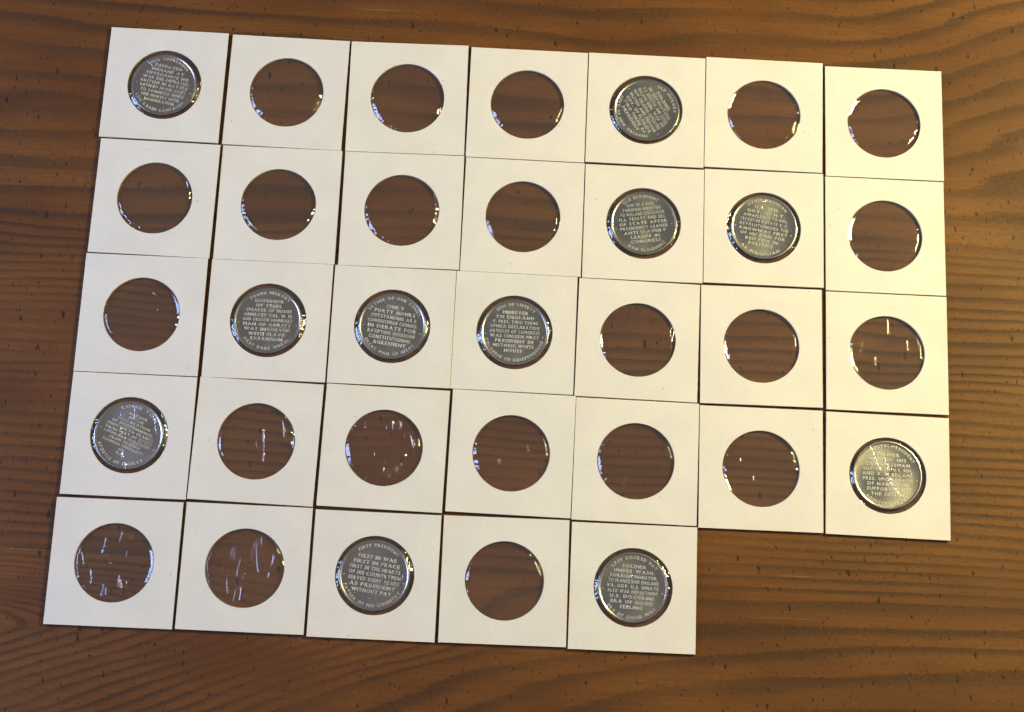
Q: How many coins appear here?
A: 11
